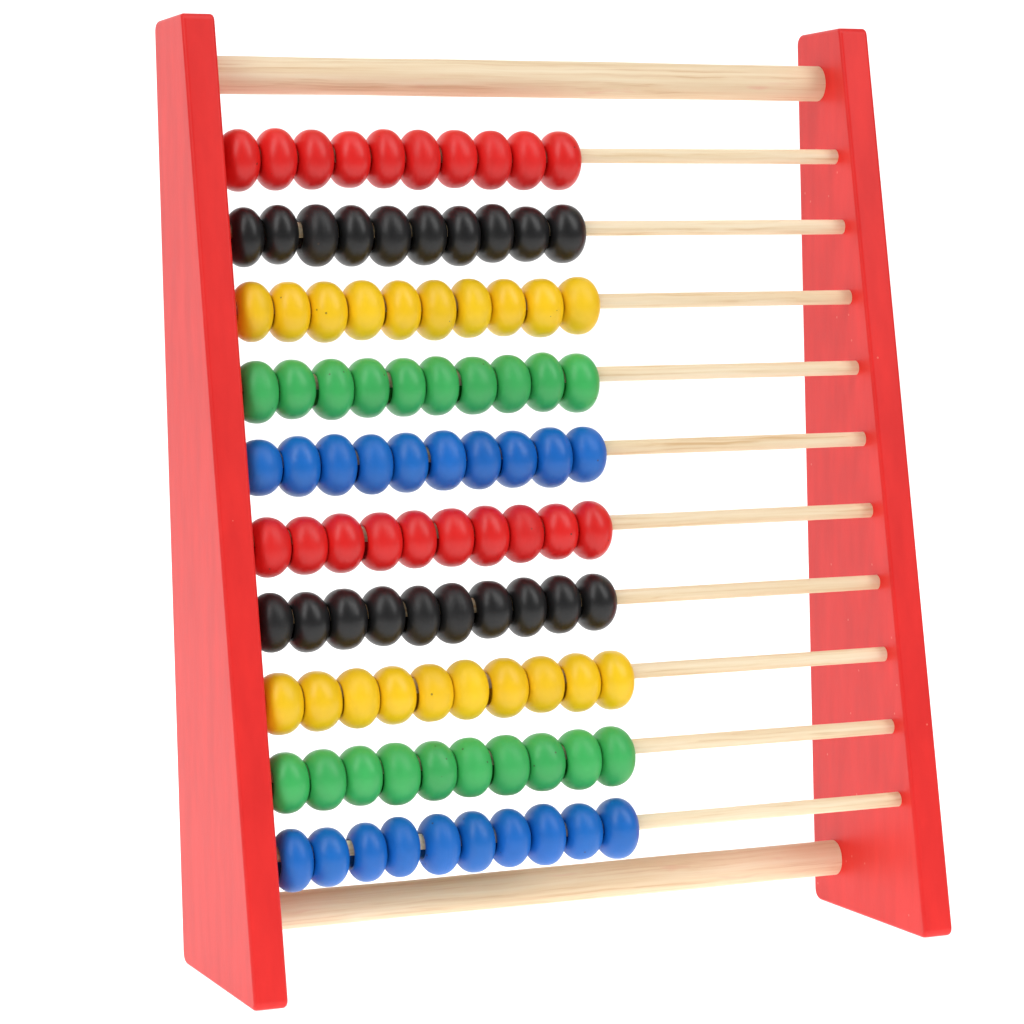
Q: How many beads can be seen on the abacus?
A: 100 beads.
